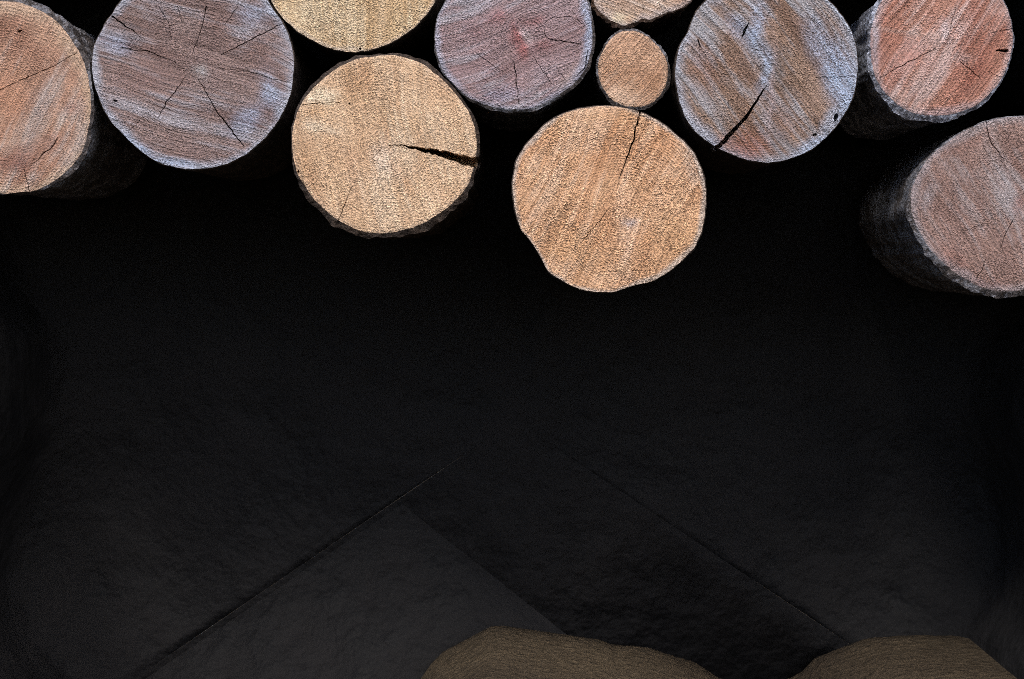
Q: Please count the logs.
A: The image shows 11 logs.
